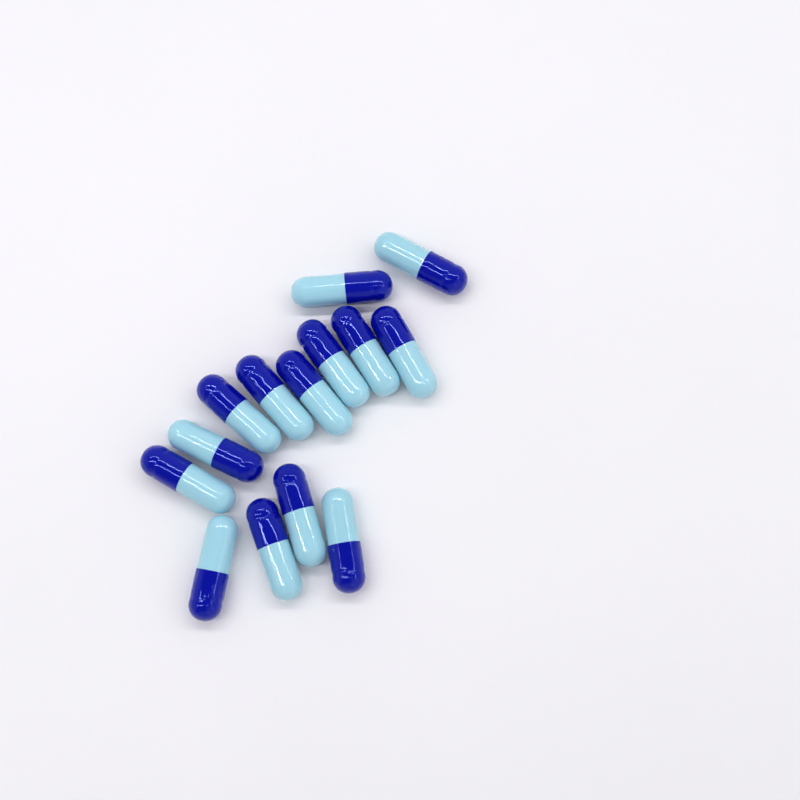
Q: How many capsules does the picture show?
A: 14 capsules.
